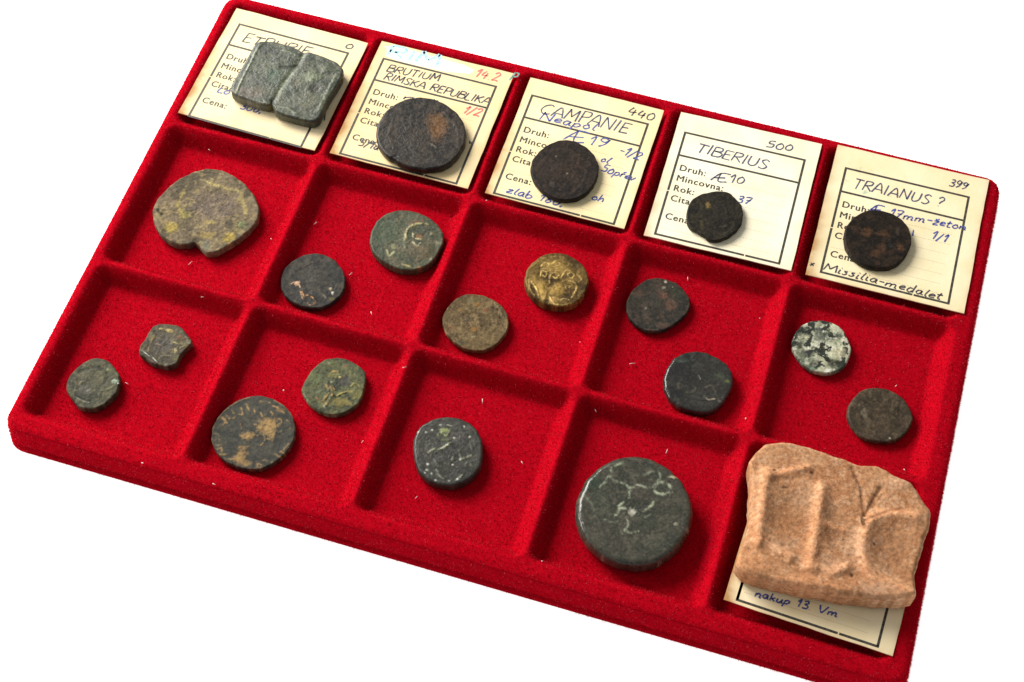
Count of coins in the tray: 19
